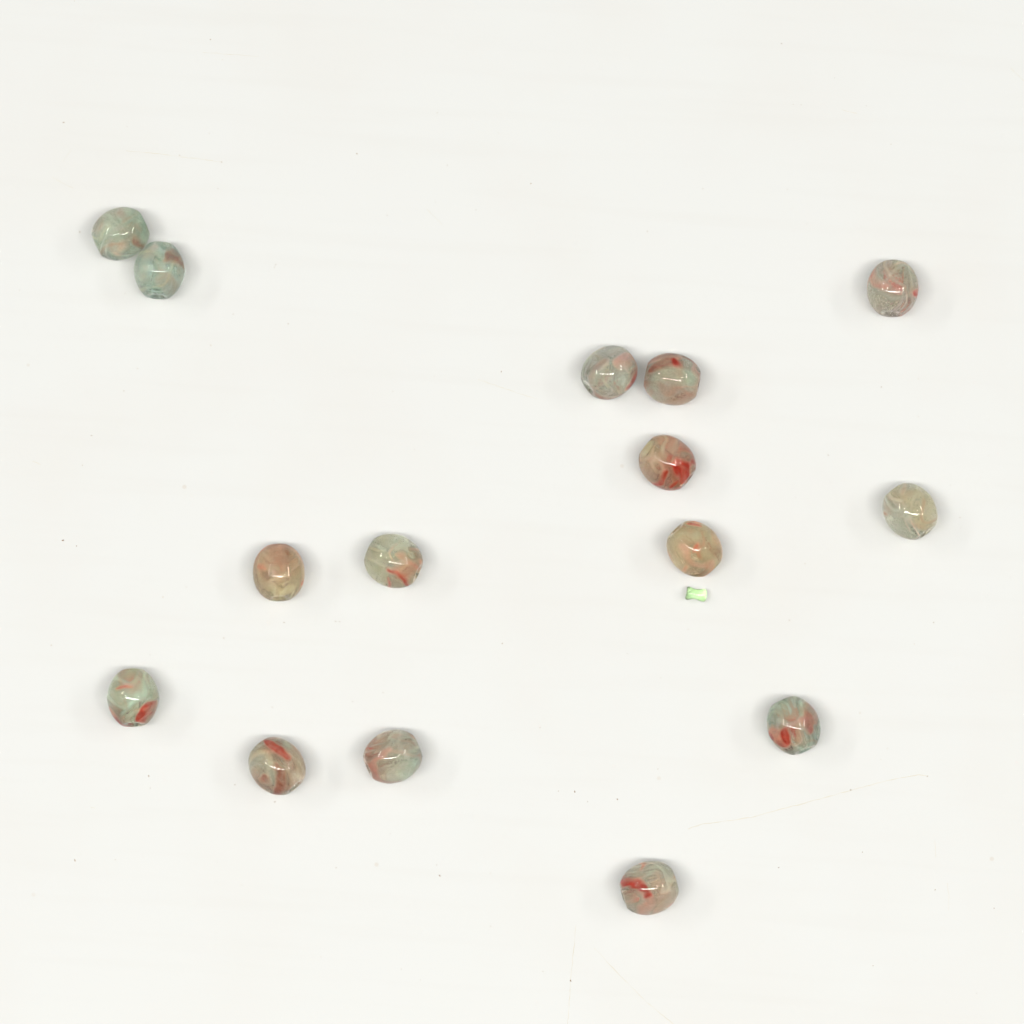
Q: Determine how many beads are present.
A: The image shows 15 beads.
